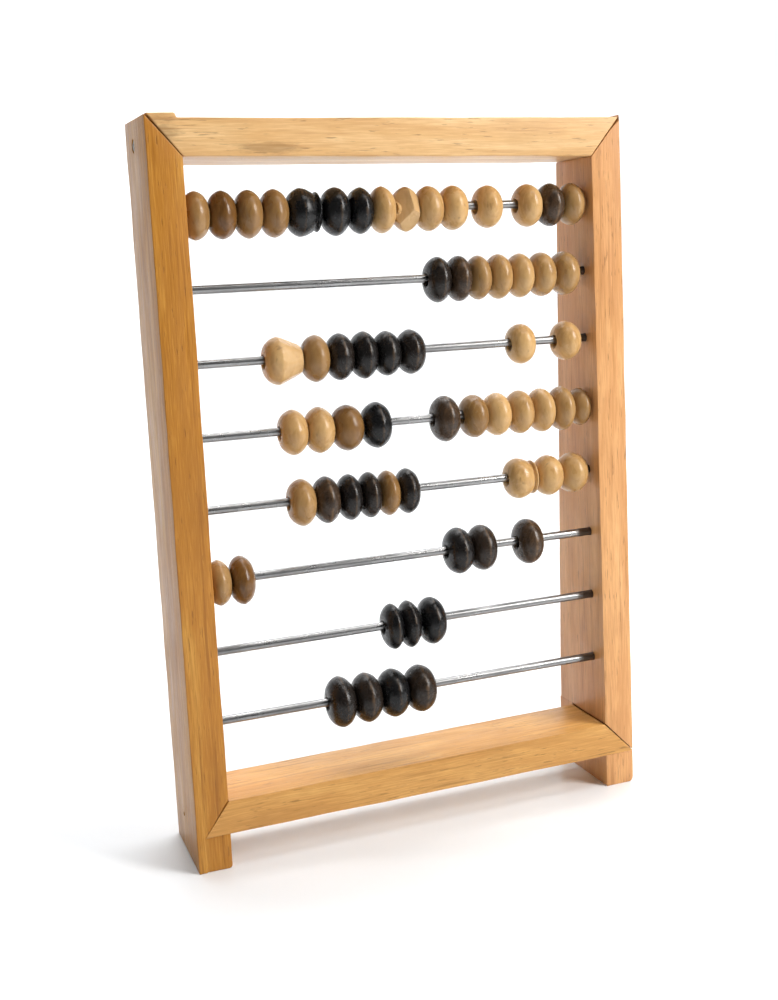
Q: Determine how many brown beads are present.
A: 36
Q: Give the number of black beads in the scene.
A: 26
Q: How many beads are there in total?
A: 62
